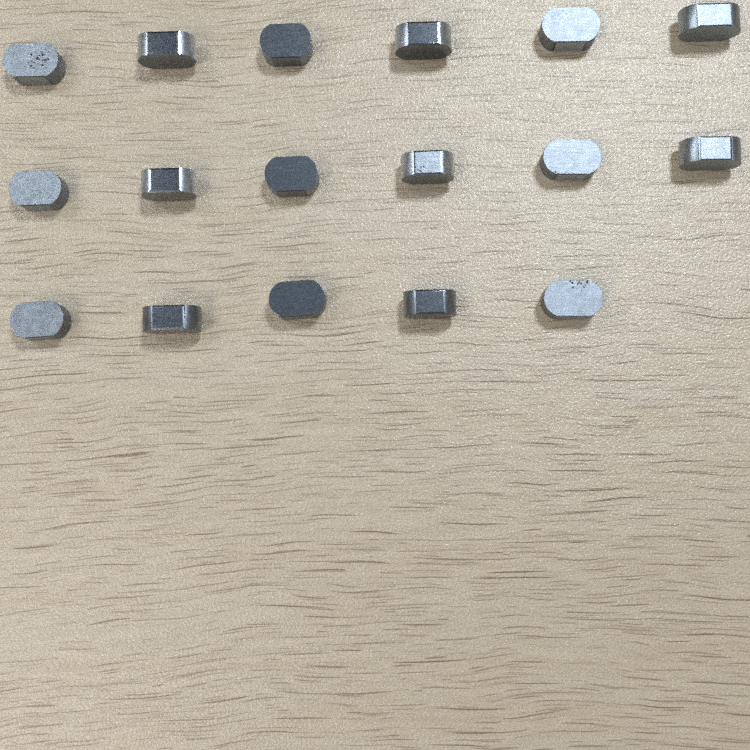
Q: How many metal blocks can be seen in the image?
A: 17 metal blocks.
